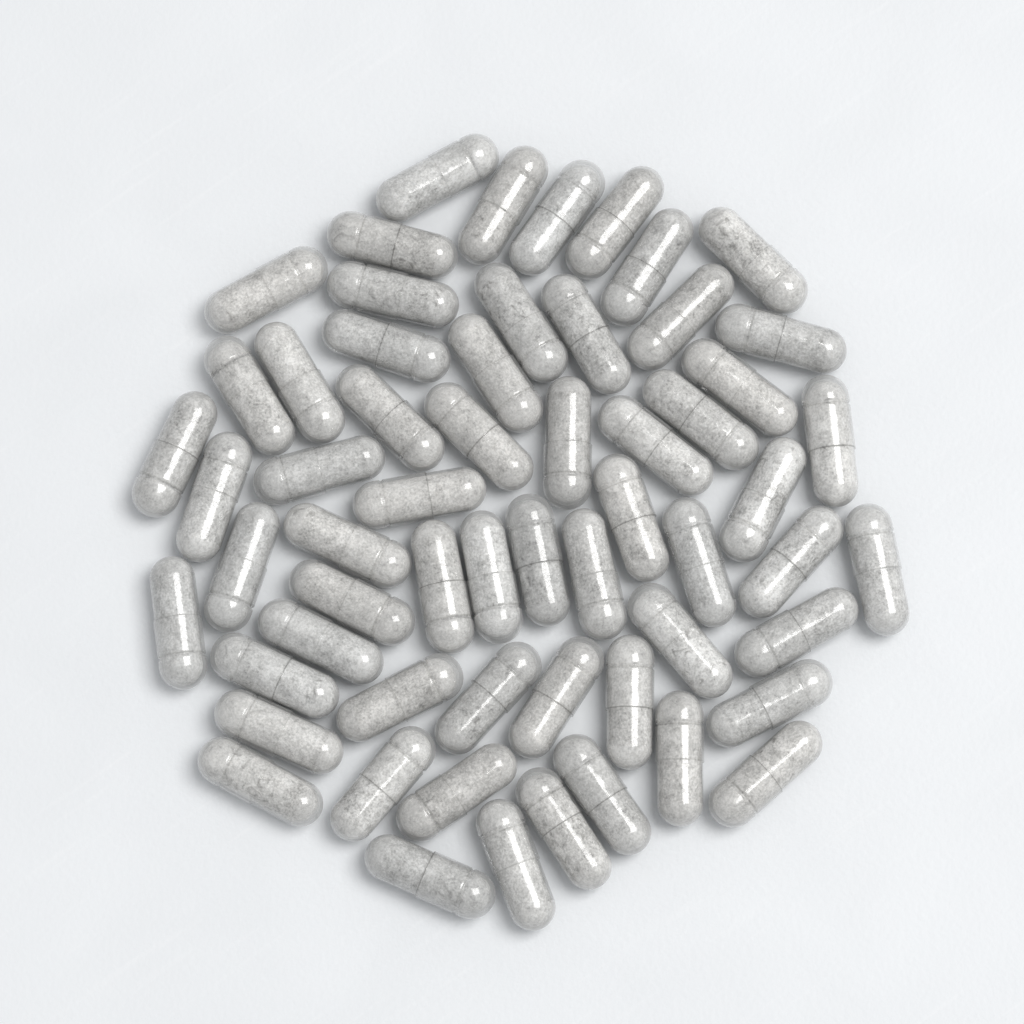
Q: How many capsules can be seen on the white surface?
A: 60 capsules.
